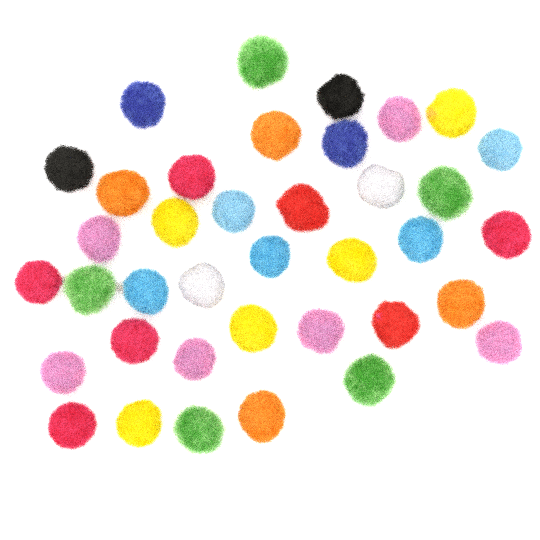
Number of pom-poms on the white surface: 38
